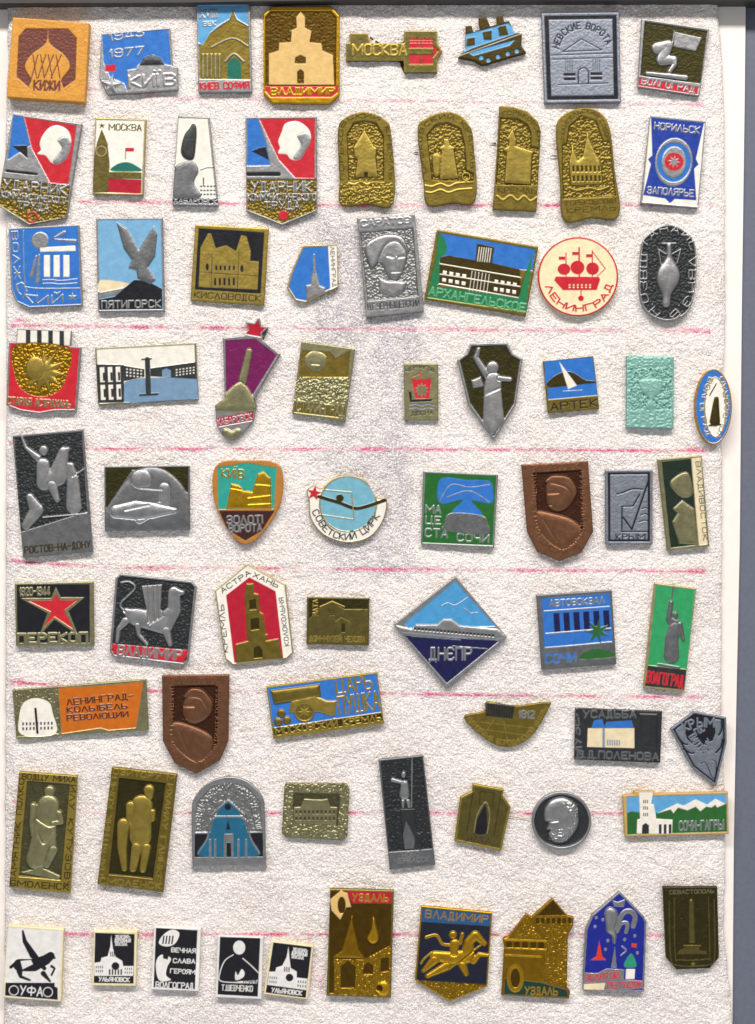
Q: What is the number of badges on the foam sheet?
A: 73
